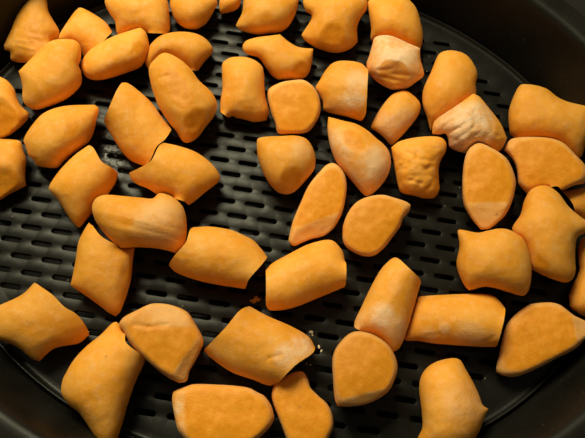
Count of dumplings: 53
